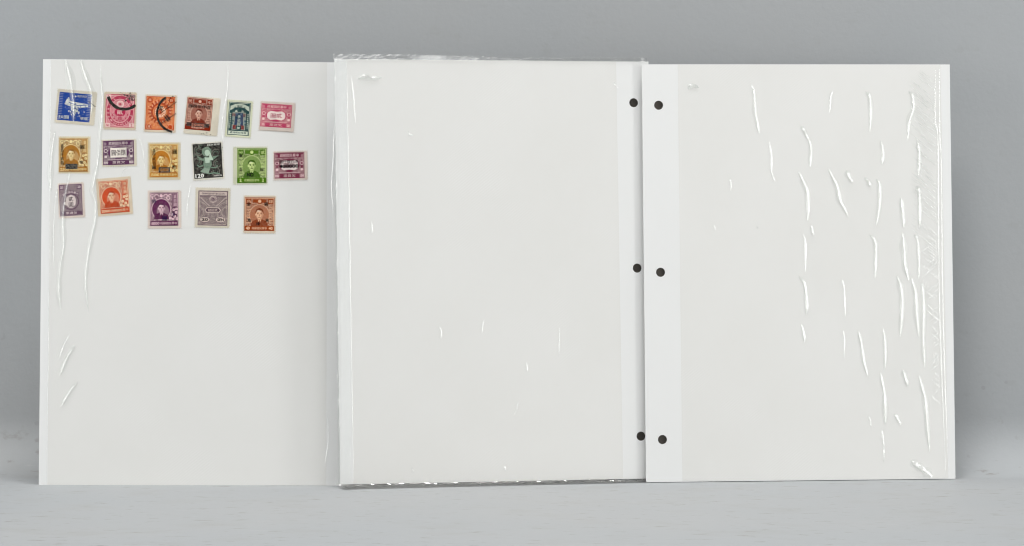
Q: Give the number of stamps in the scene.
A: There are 17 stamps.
